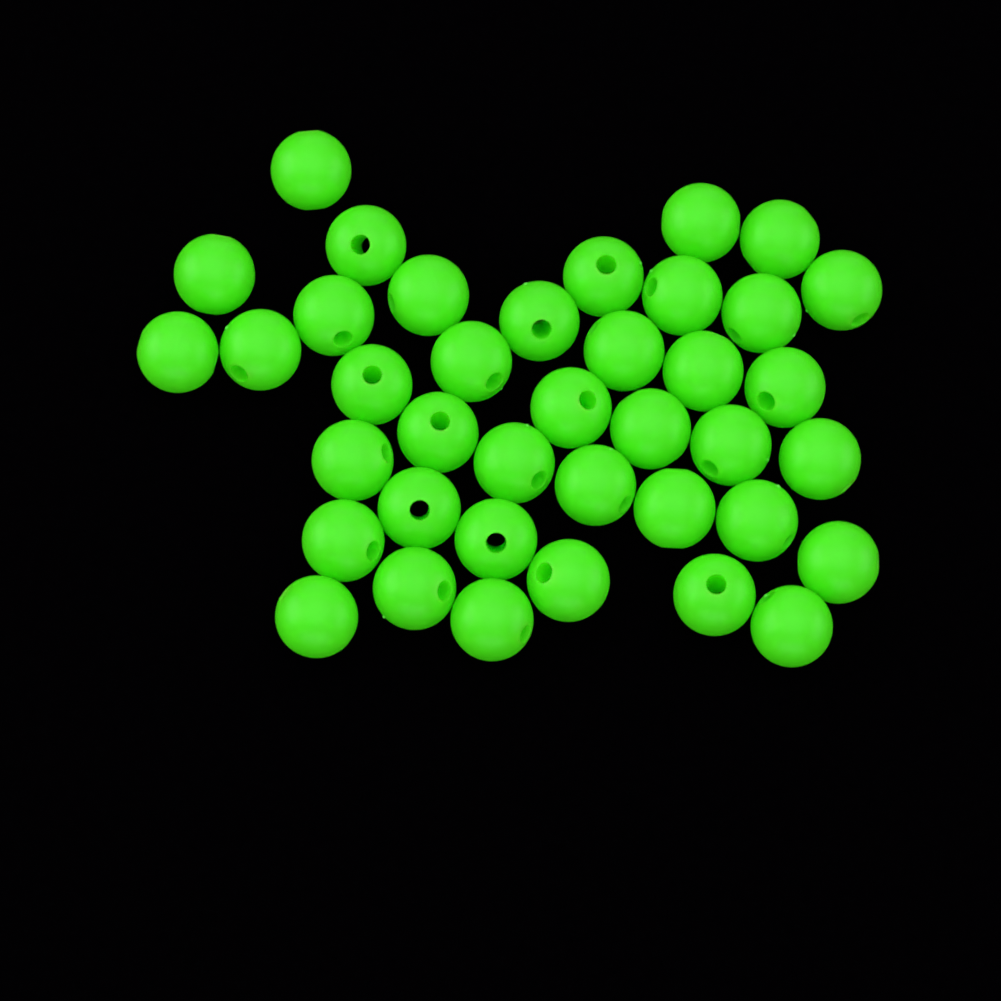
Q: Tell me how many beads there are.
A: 39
